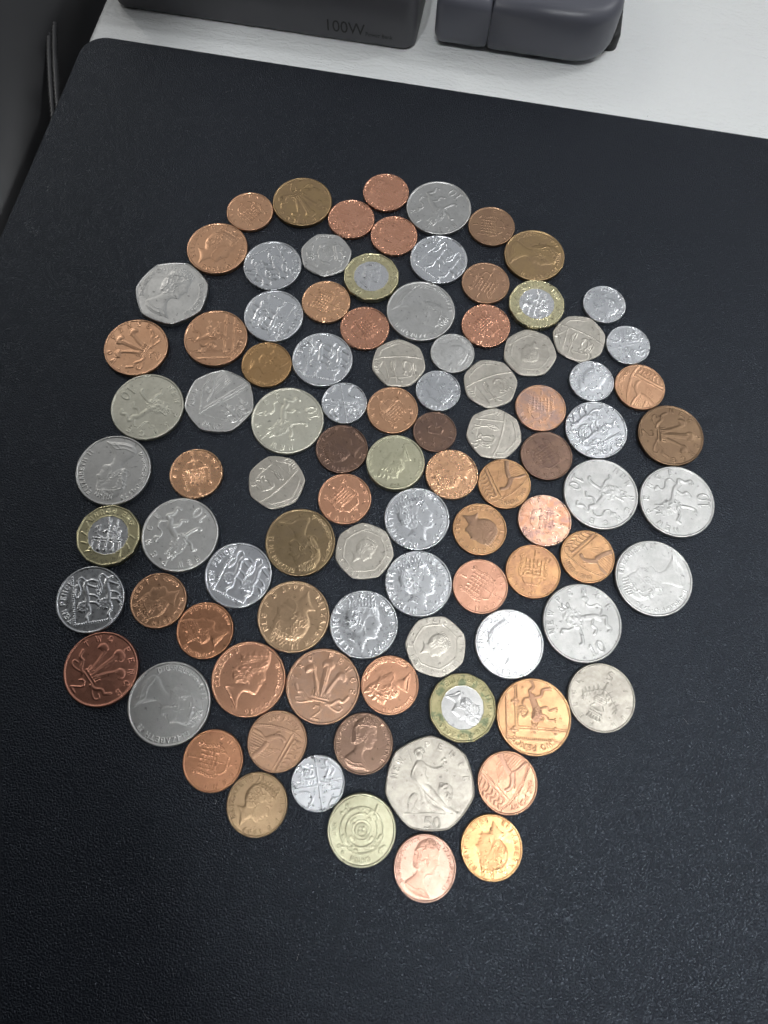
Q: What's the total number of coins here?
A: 95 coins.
